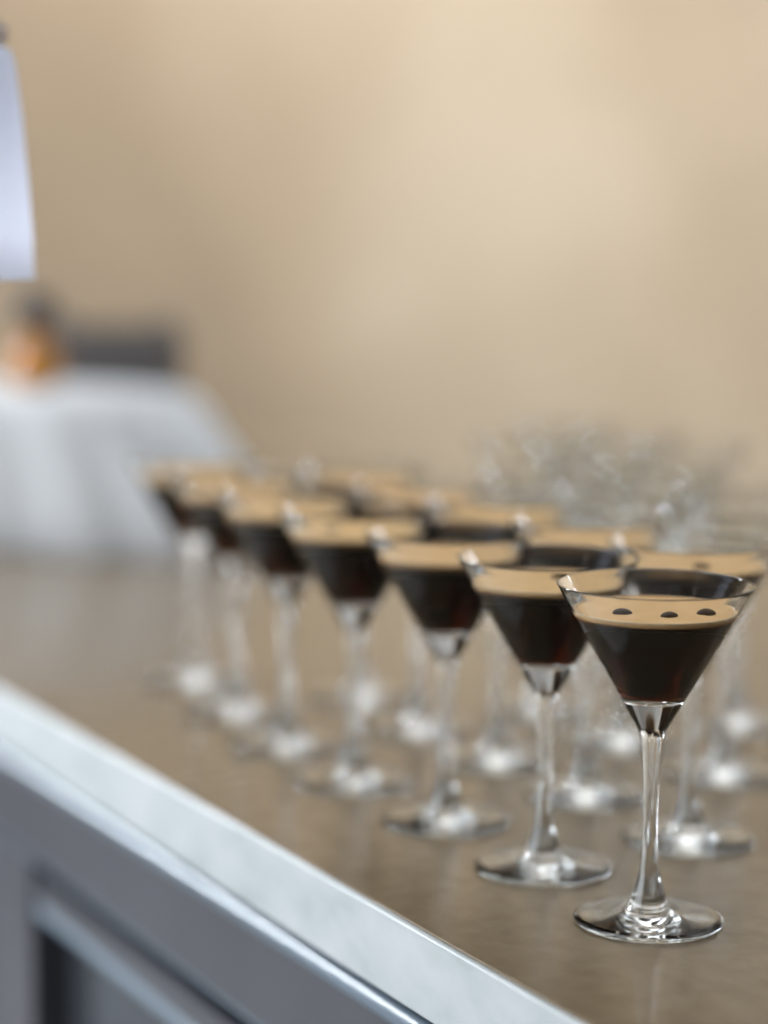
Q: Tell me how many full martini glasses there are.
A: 12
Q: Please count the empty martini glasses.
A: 10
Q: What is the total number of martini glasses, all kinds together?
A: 22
